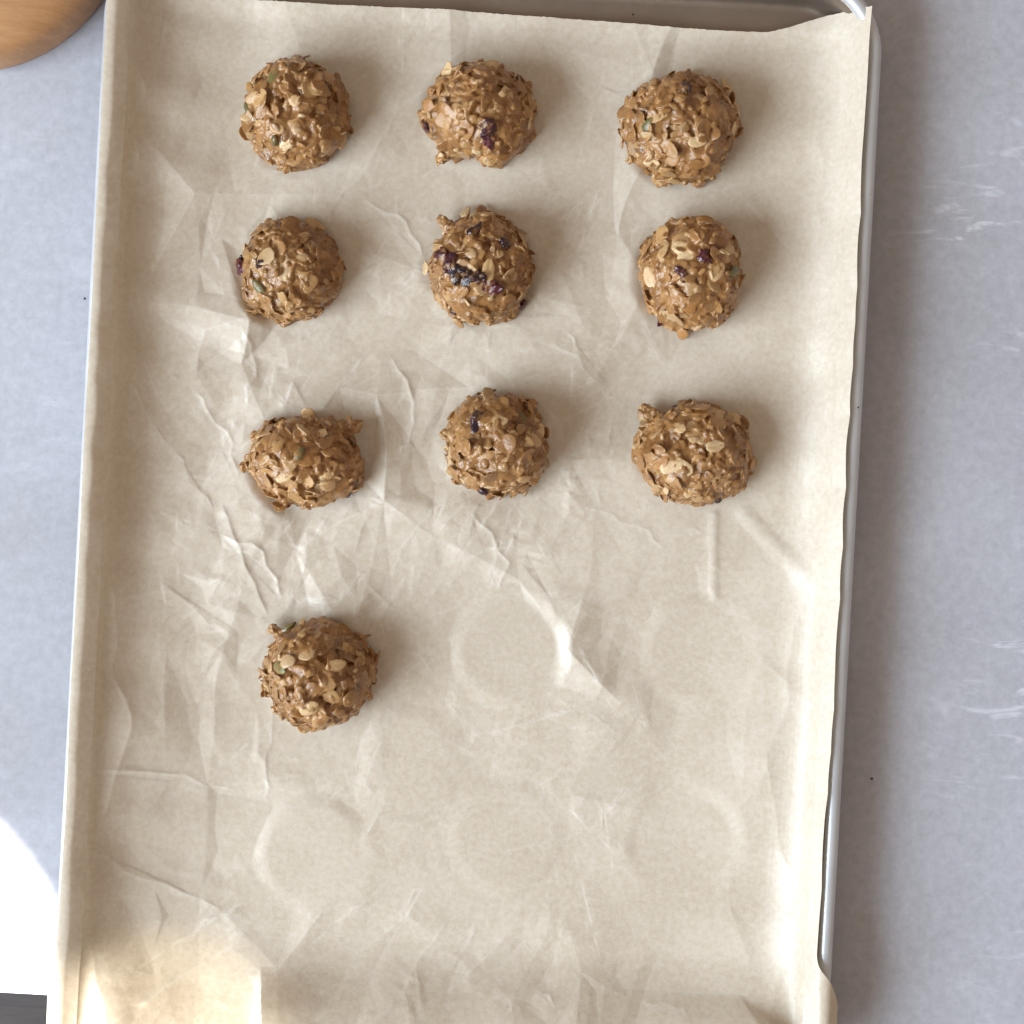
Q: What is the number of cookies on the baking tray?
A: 10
